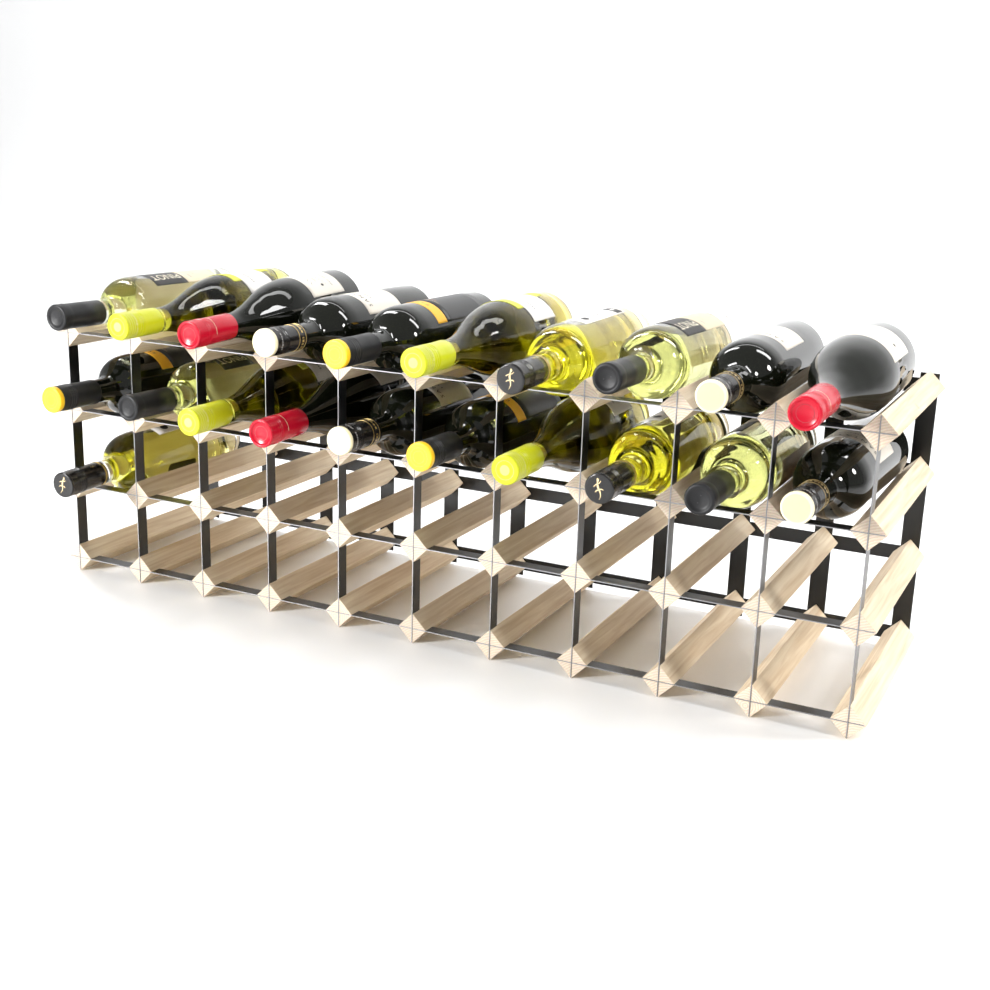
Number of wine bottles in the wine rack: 21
